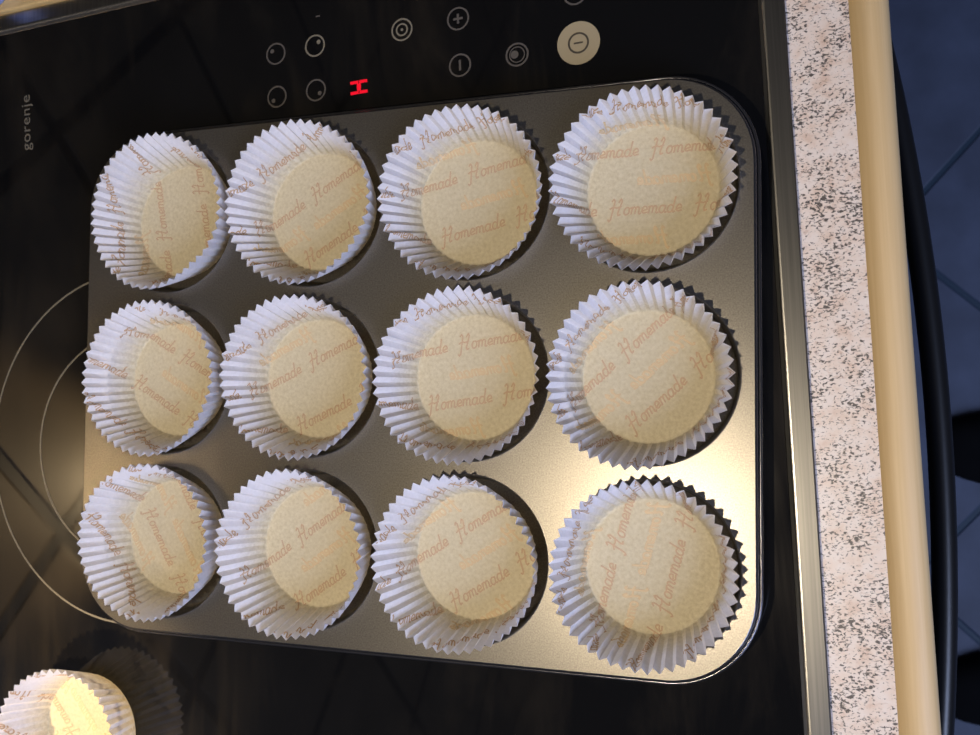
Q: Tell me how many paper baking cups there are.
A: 13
